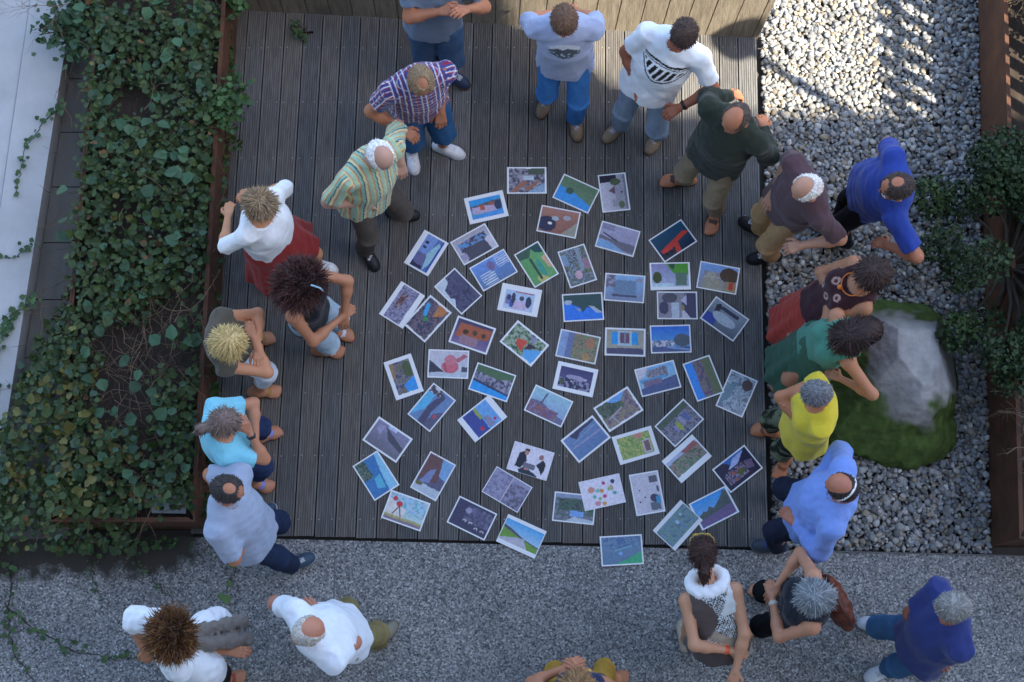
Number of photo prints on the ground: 57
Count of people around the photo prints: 23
